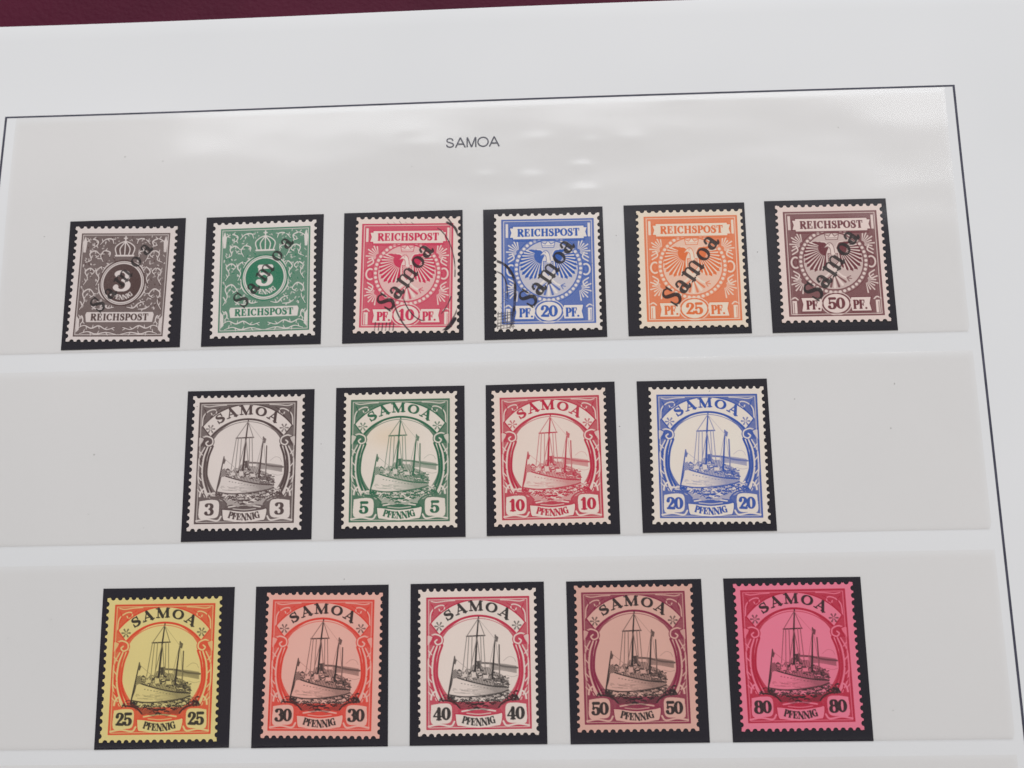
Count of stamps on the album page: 15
